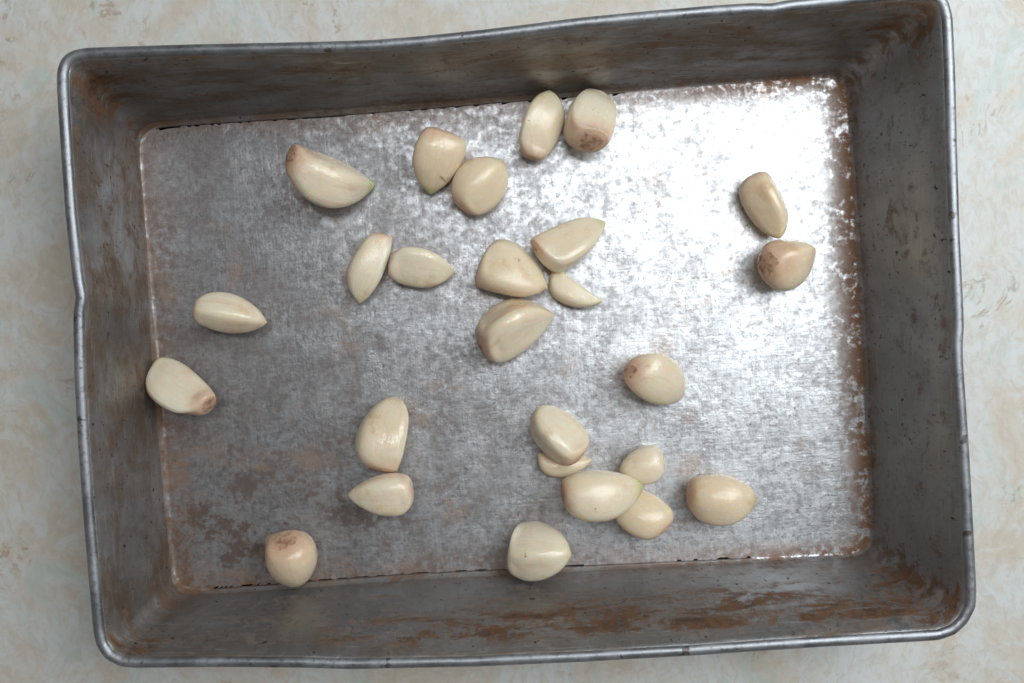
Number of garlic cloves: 26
